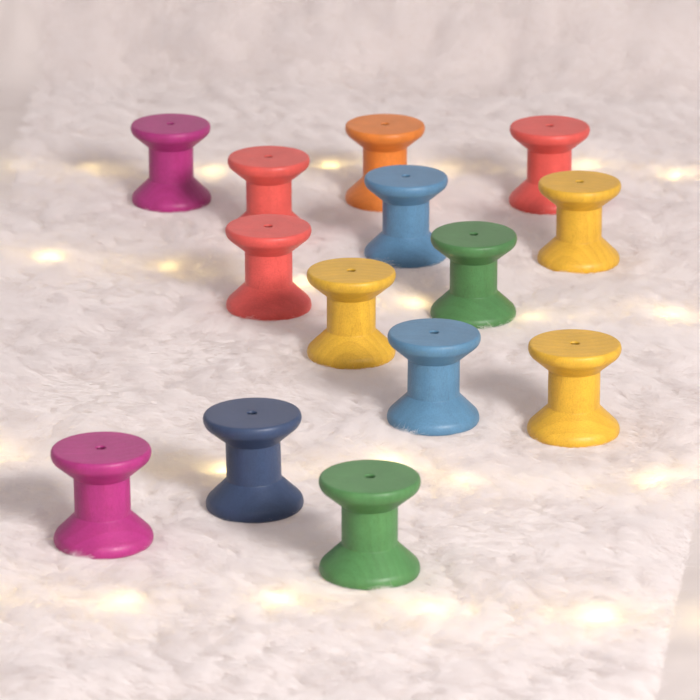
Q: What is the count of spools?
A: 14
